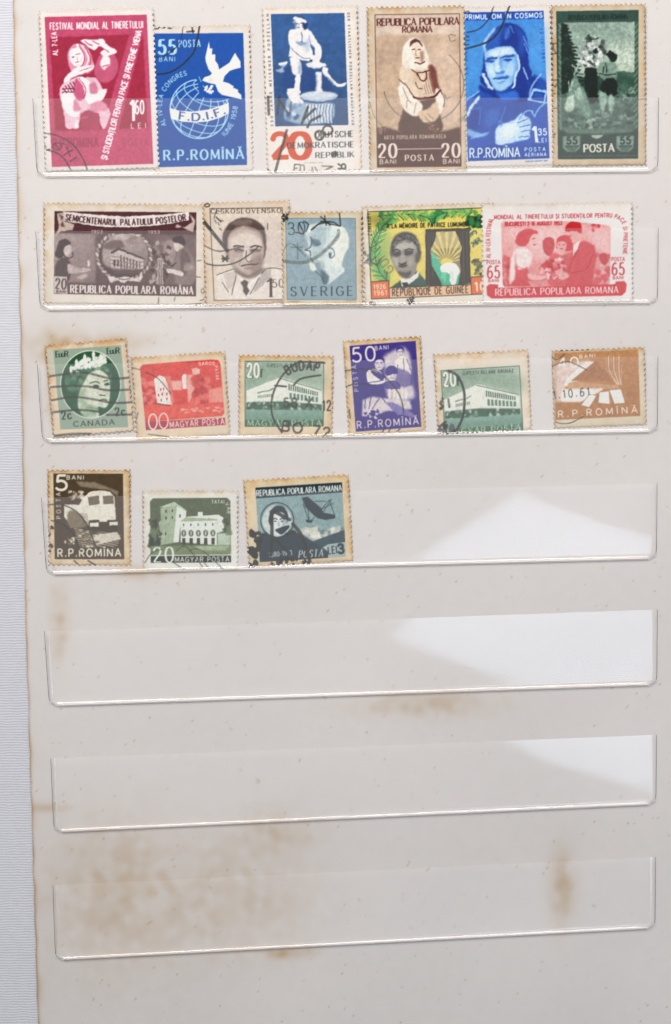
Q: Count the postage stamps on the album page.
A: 20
